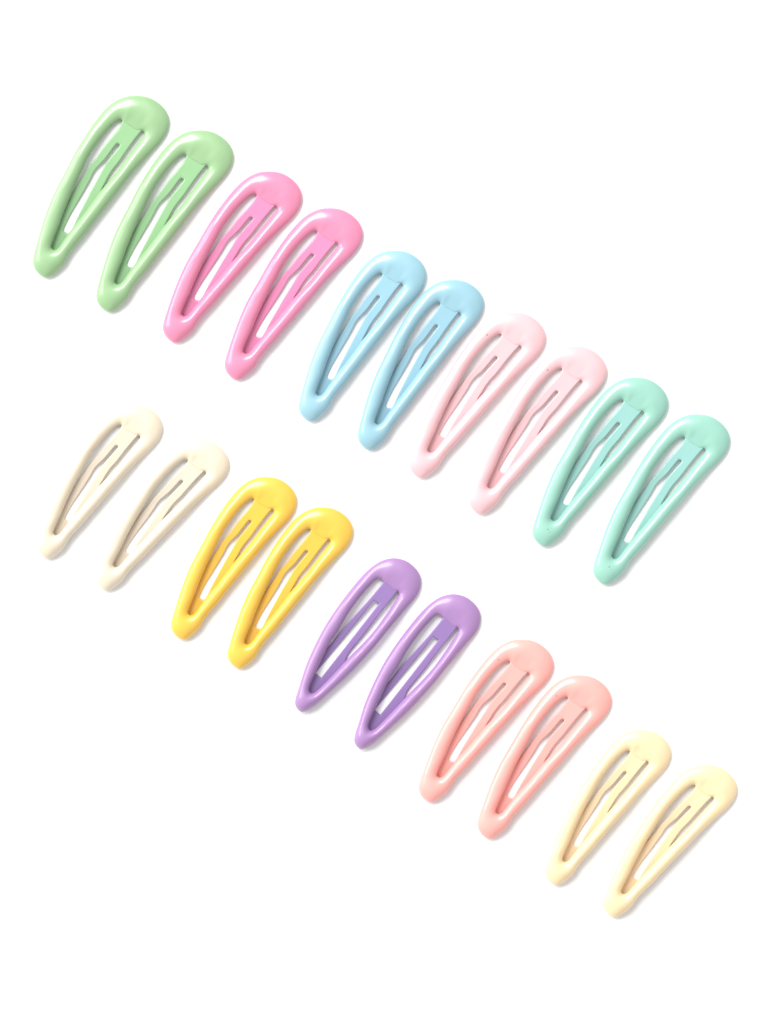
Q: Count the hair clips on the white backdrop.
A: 20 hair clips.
